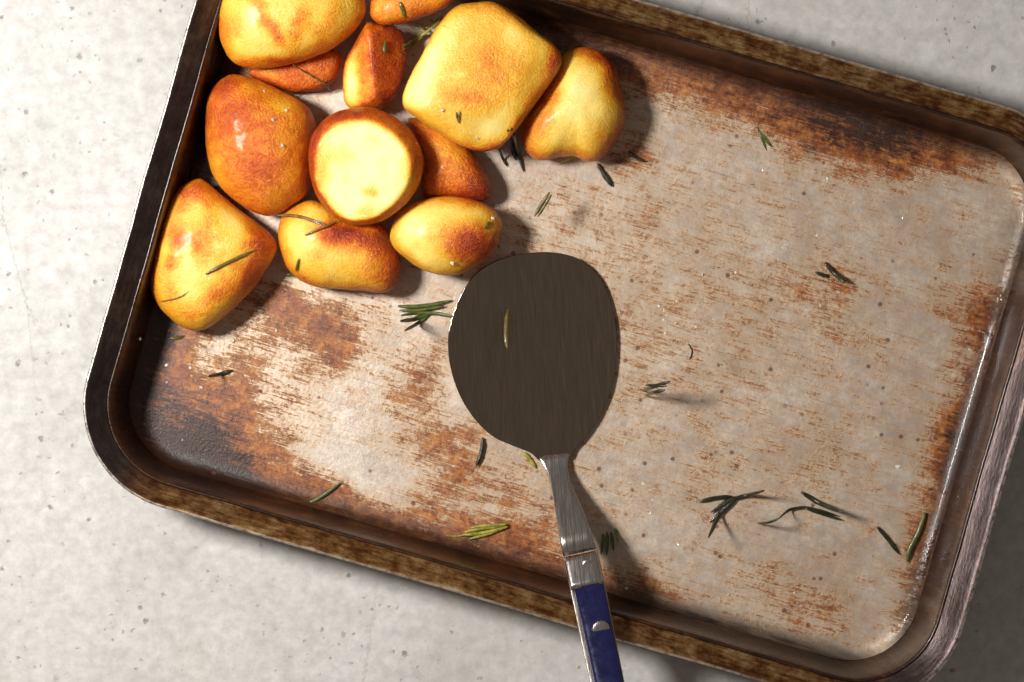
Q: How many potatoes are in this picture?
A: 12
